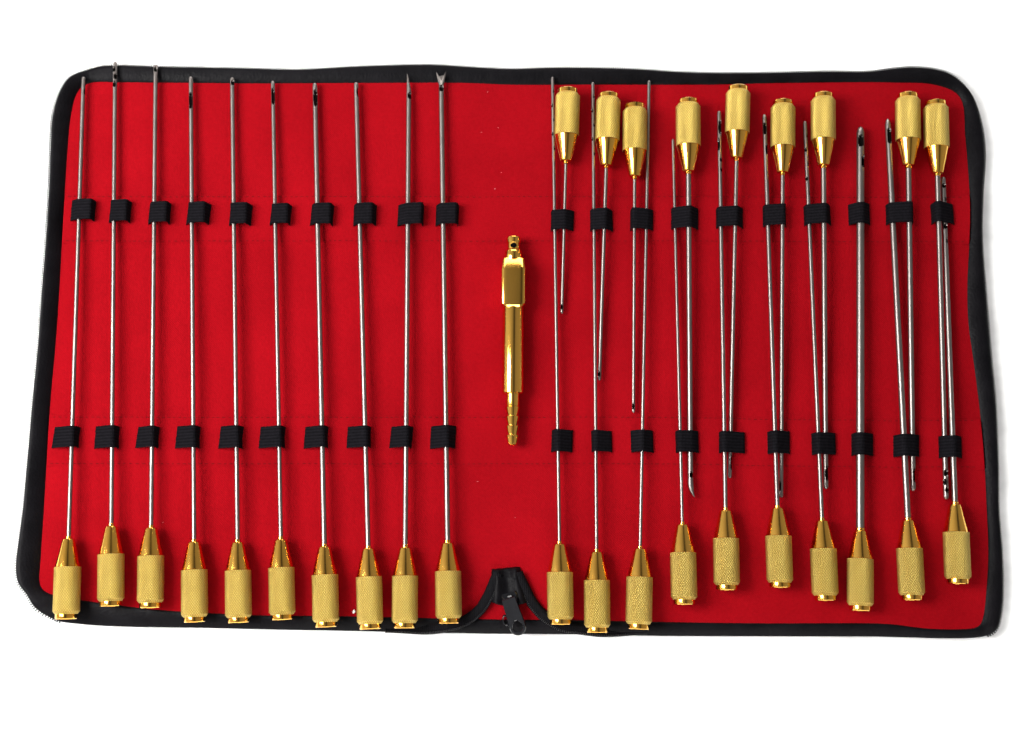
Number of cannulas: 29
